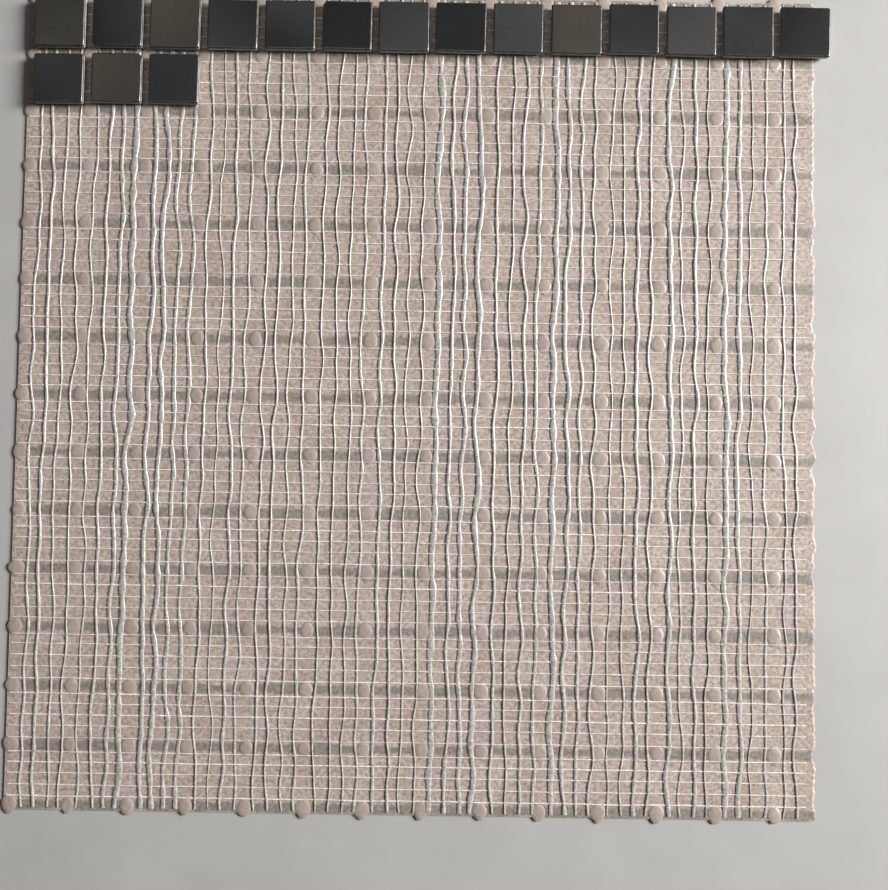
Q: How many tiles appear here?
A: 17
